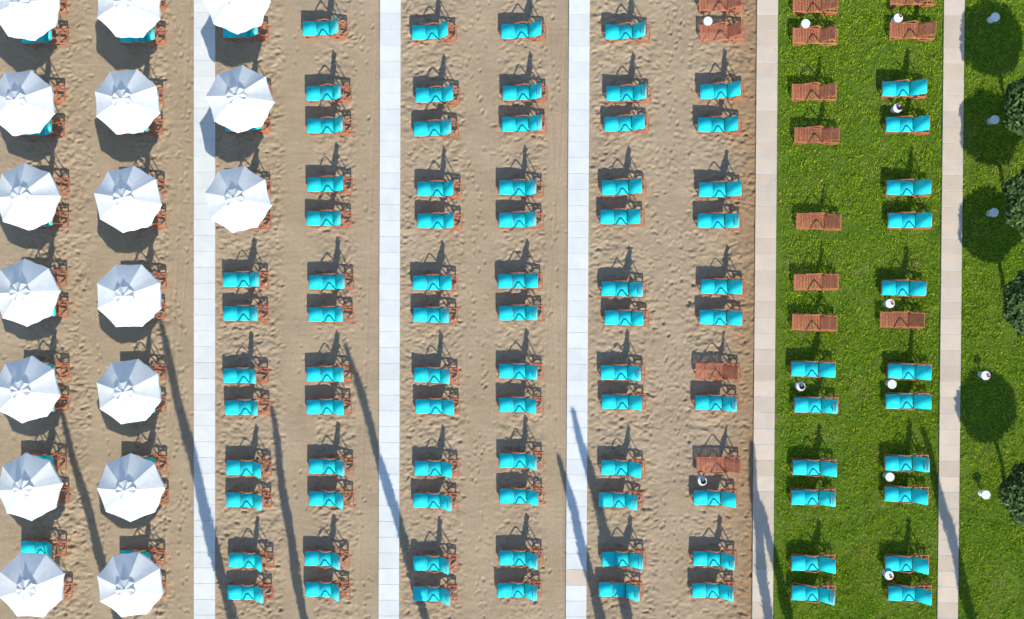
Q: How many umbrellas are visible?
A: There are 17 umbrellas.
